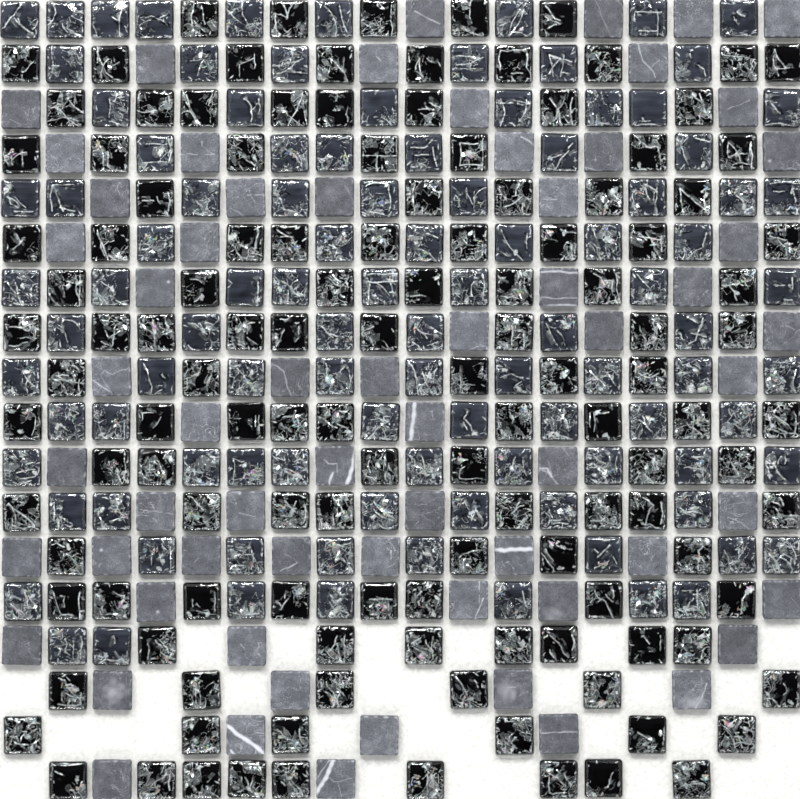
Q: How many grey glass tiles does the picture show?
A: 103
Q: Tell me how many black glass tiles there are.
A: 127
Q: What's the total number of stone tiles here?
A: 64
